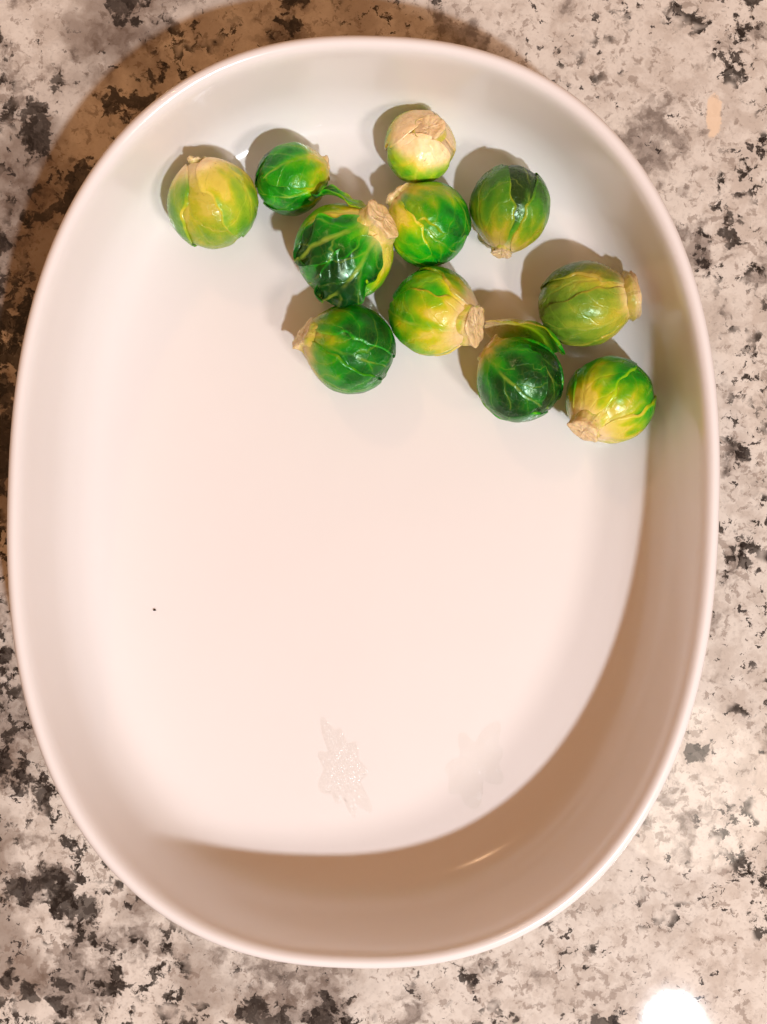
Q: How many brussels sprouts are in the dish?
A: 11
